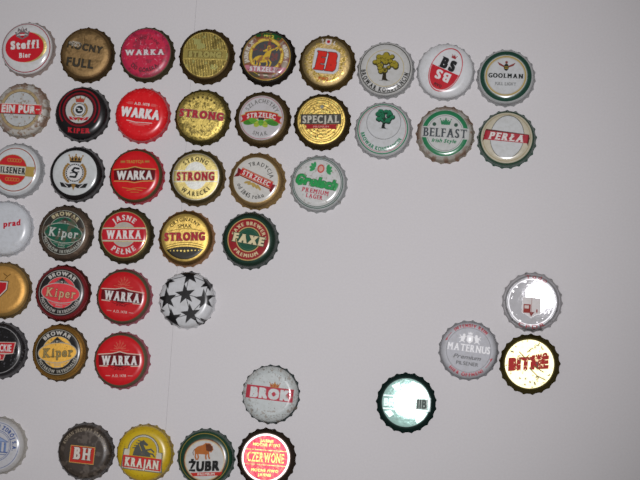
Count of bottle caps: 46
